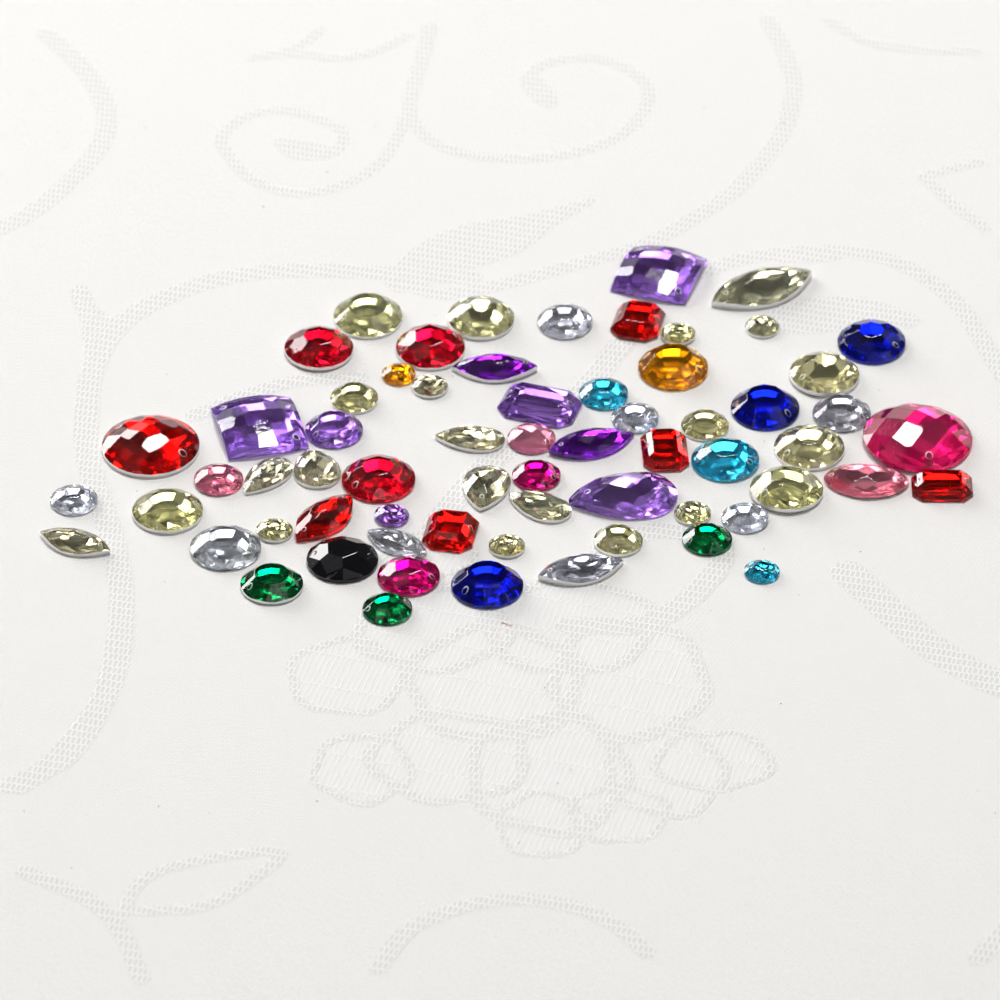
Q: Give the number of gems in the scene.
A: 65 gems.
